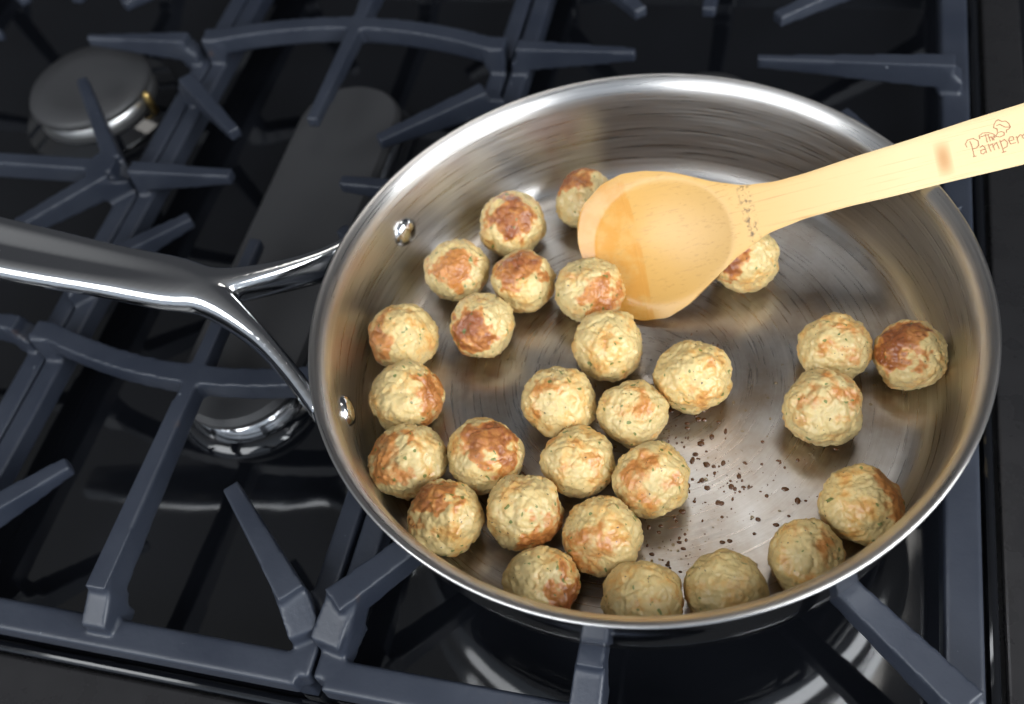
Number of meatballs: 28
